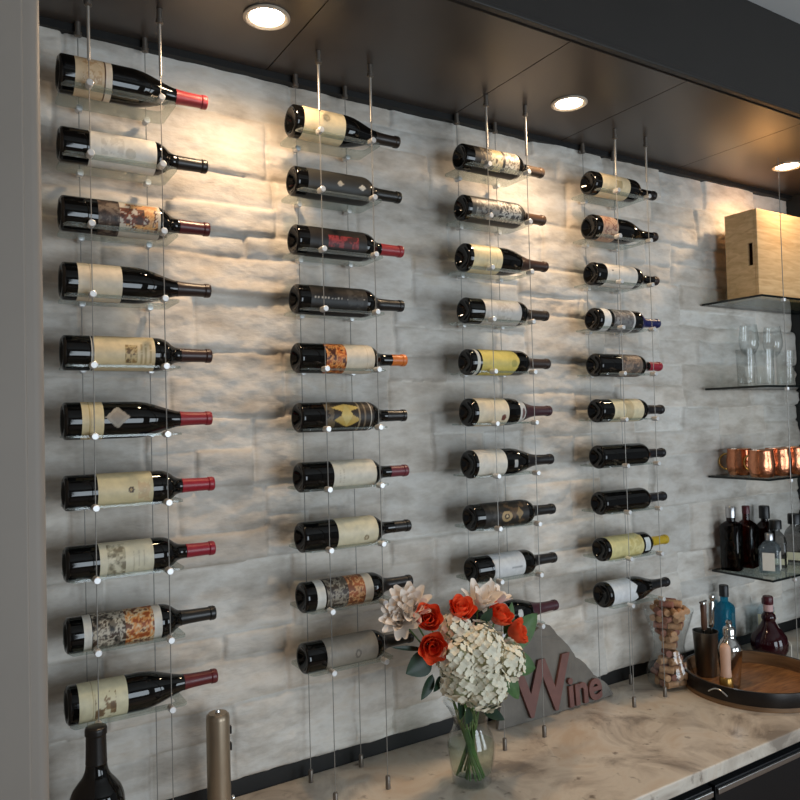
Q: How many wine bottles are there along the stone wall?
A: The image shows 41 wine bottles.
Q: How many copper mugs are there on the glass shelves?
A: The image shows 4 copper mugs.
